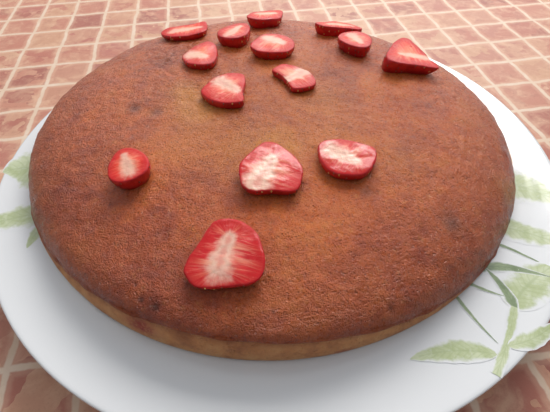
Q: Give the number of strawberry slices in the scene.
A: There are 14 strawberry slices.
